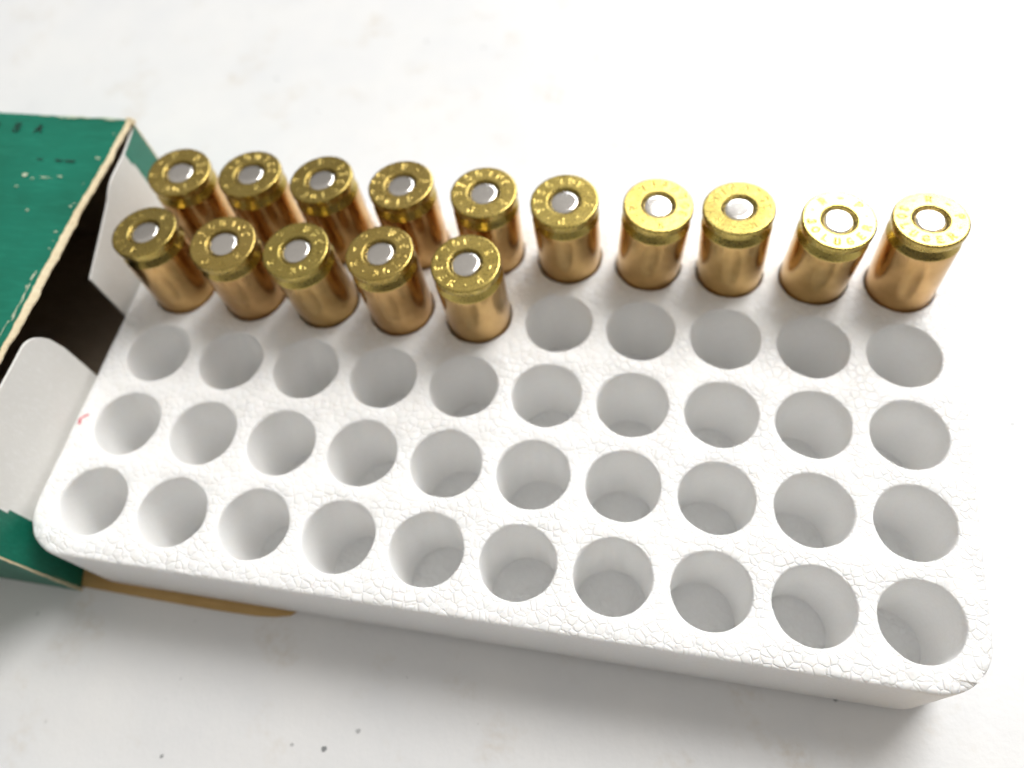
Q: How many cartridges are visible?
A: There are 15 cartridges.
